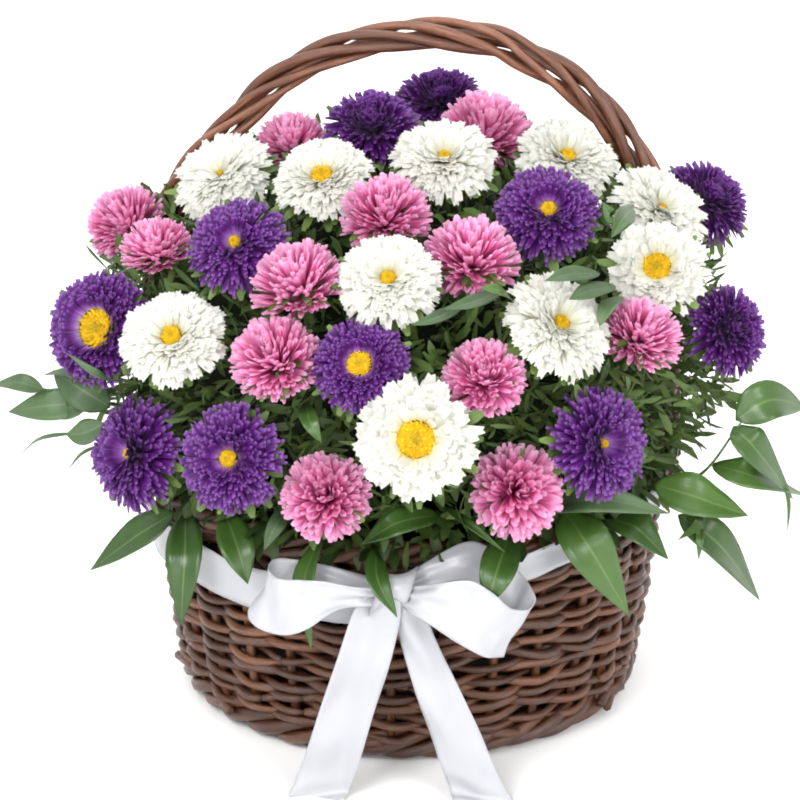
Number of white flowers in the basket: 10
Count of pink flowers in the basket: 12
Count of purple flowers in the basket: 11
